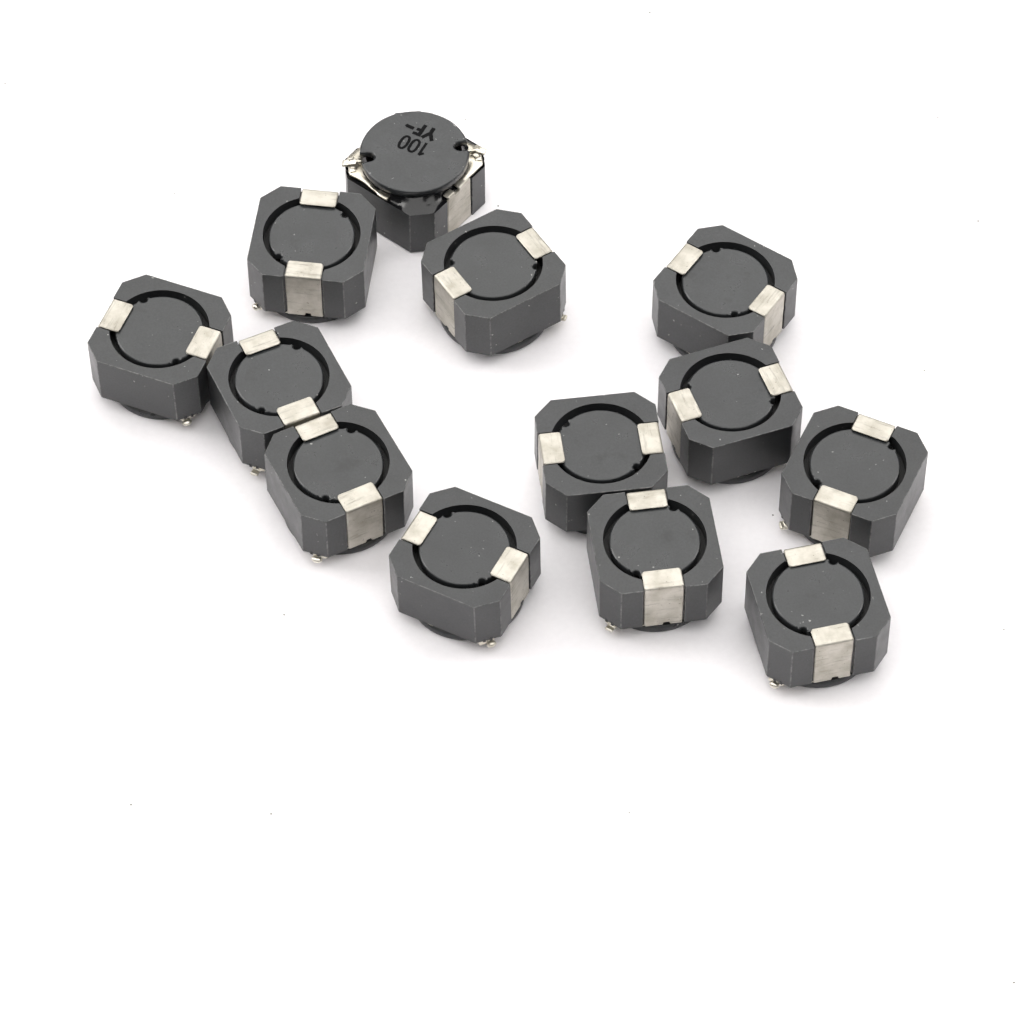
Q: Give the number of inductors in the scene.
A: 13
